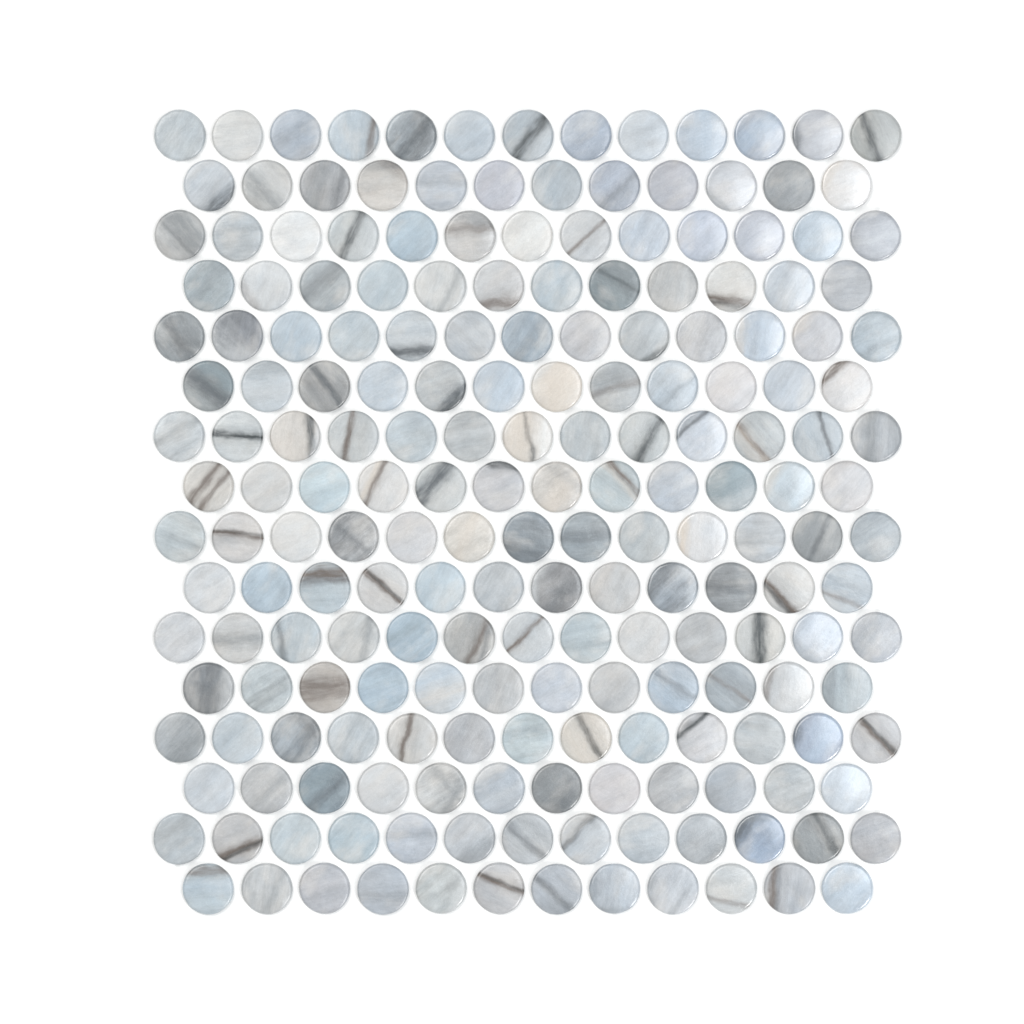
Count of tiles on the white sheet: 200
